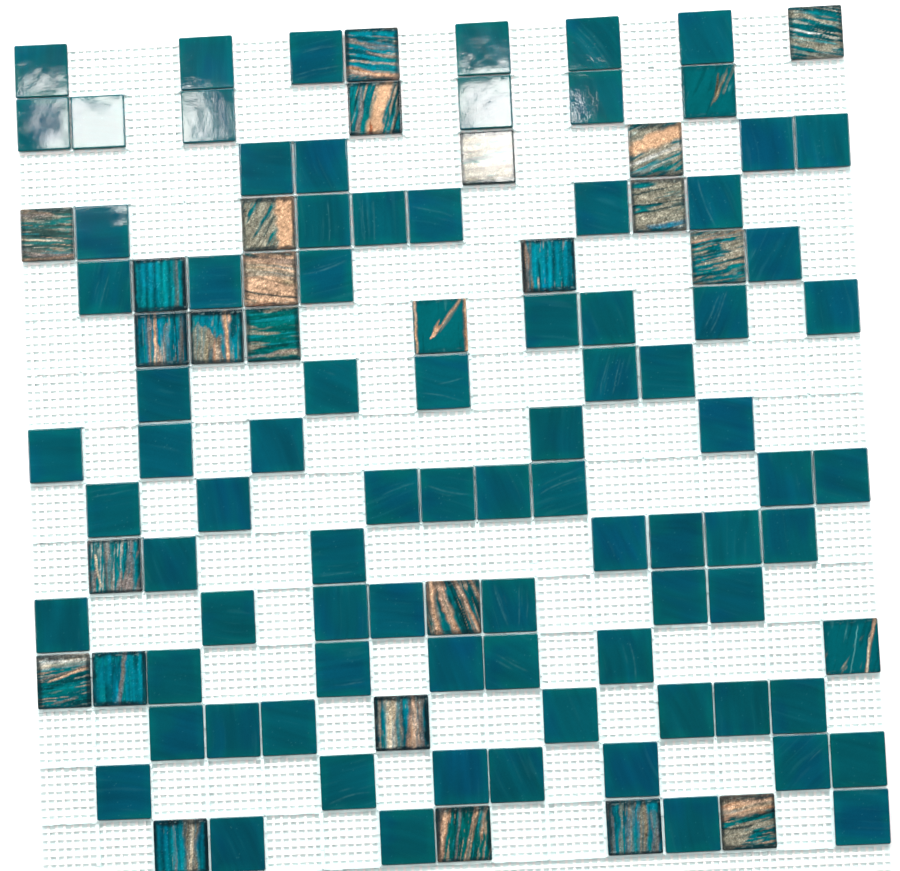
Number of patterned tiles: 27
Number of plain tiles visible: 83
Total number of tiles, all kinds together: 110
